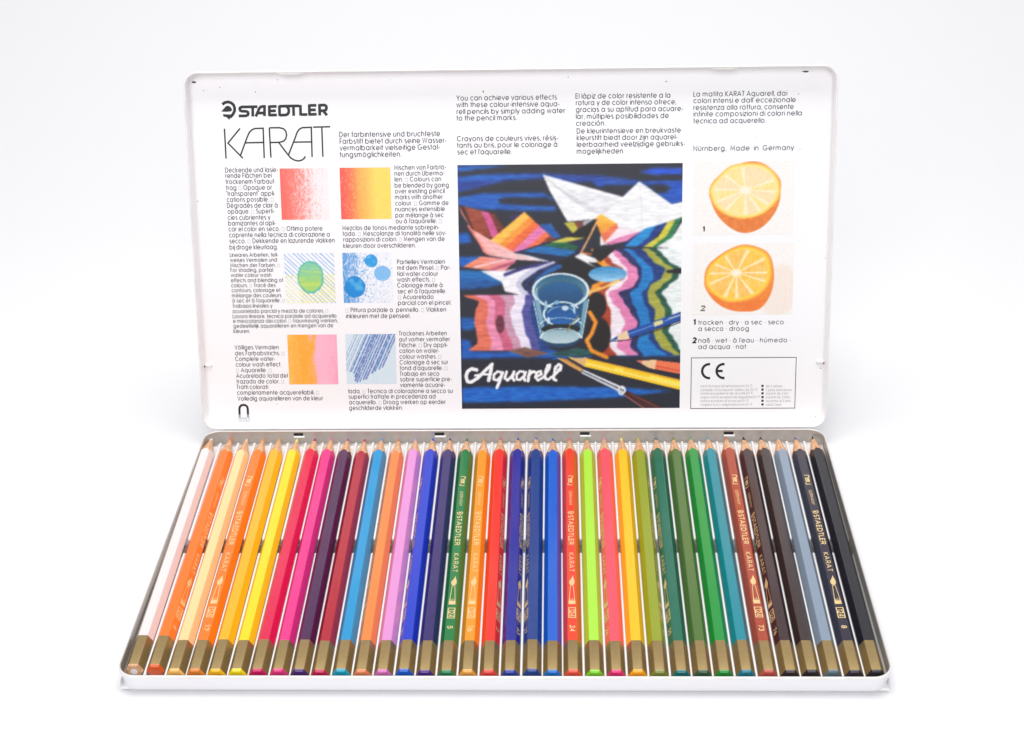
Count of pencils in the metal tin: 36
